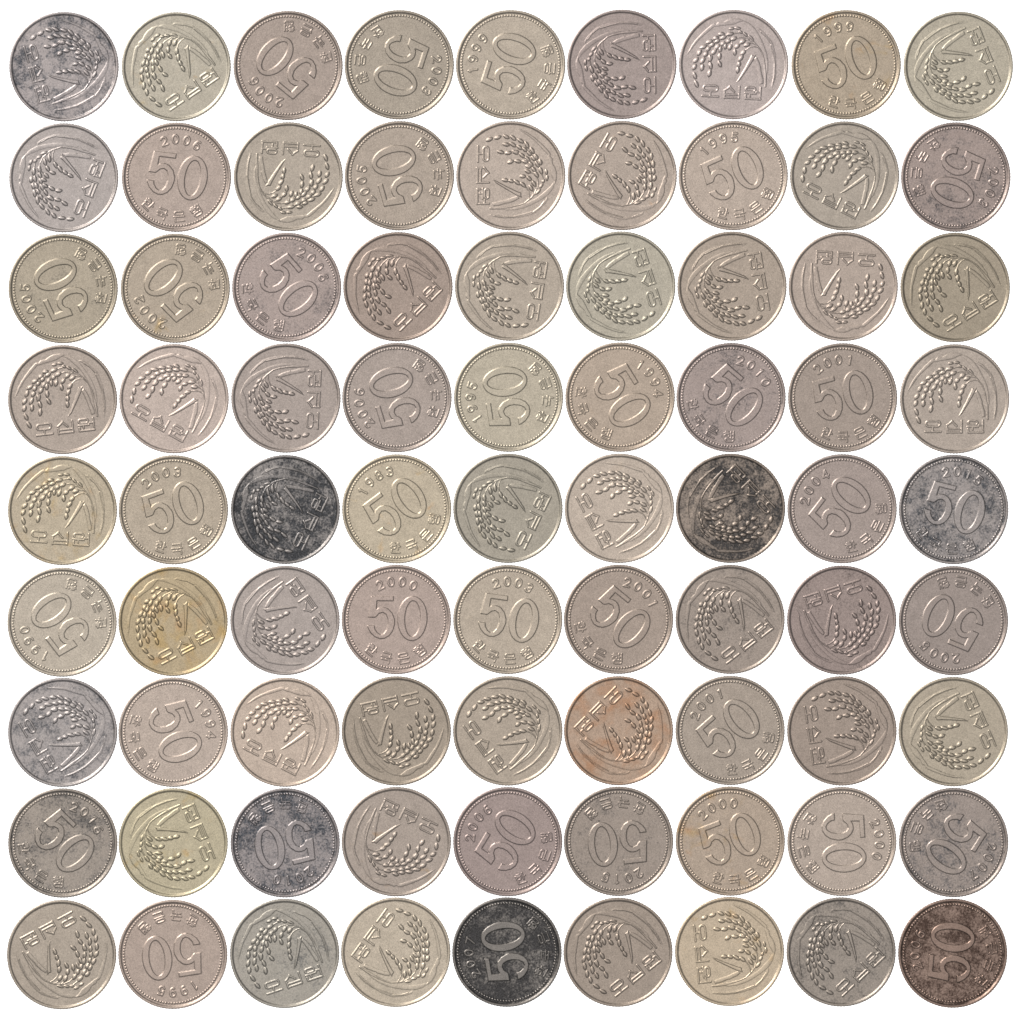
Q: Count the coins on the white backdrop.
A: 81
